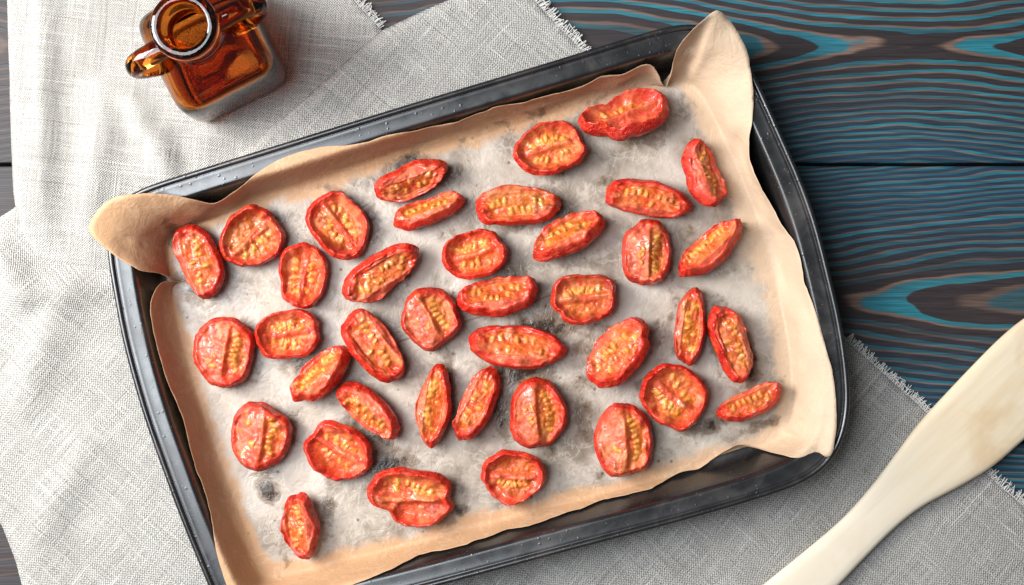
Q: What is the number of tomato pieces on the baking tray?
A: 39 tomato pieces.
